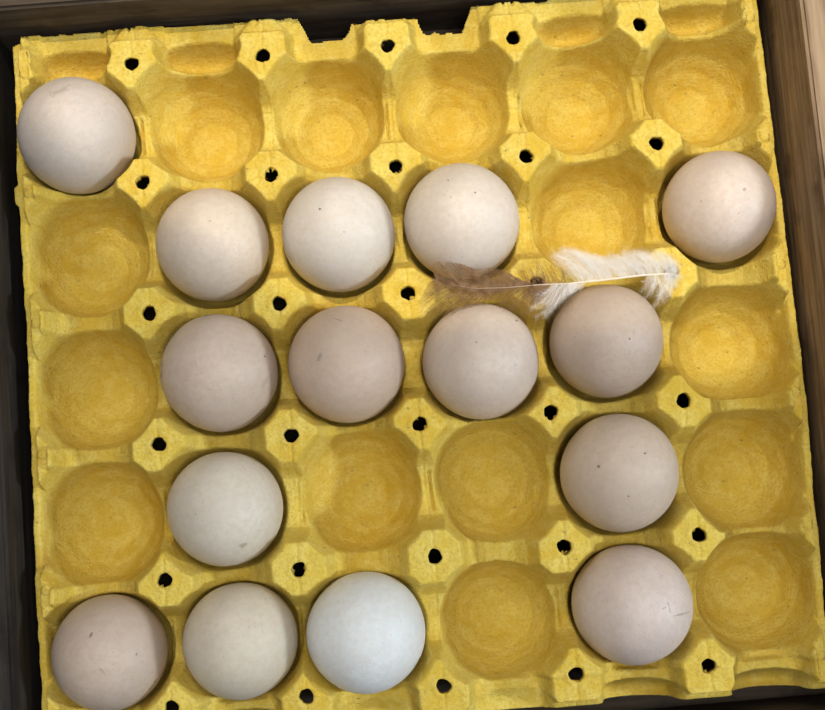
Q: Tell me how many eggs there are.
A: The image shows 15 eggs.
